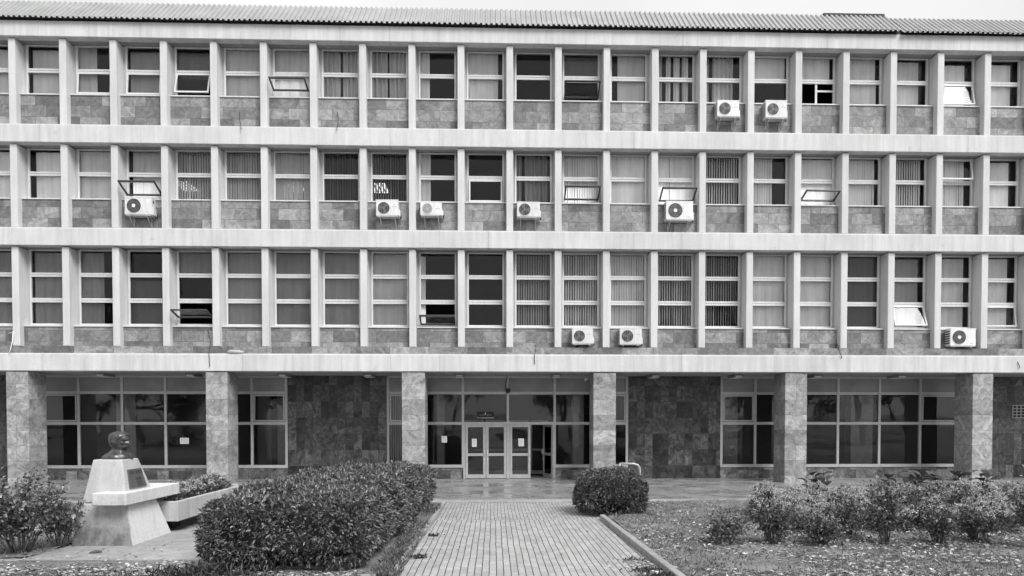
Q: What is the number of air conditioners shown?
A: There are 10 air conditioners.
